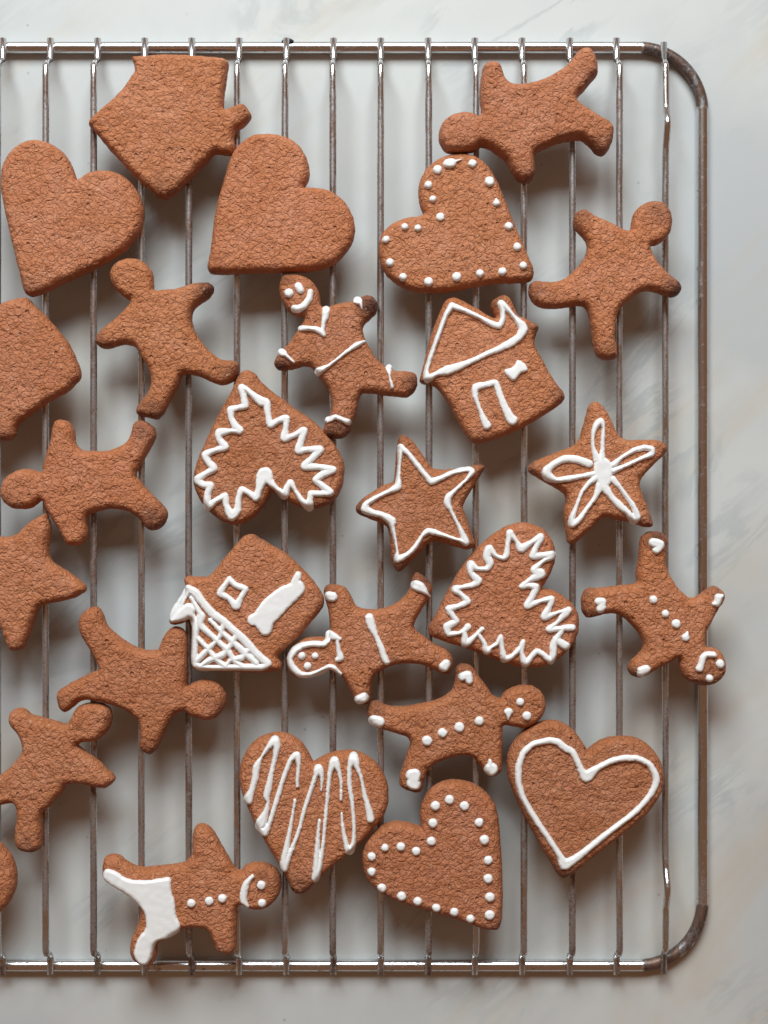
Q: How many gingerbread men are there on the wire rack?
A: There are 11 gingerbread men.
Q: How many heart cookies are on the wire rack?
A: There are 8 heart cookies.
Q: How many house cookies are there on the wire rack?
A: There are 4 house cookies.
